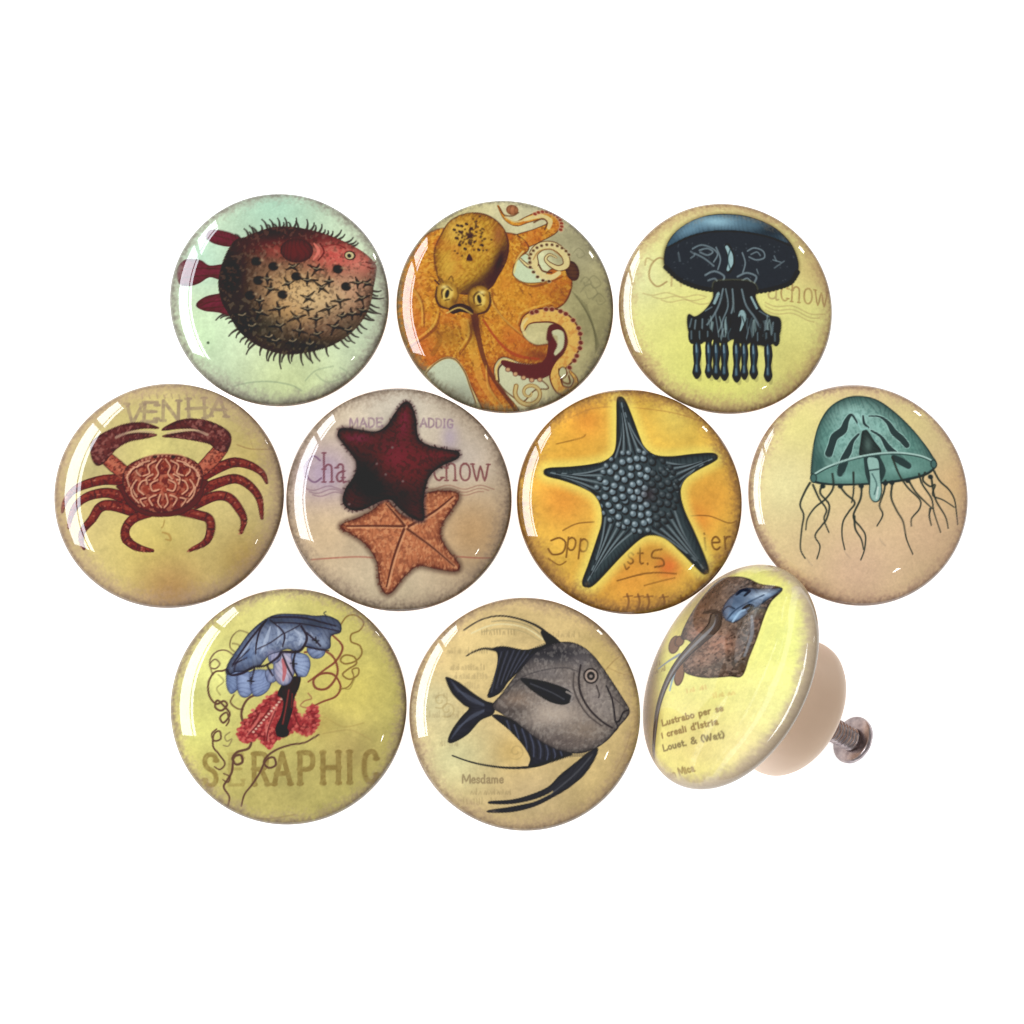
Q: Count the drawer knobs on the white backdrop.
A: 10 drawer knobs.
